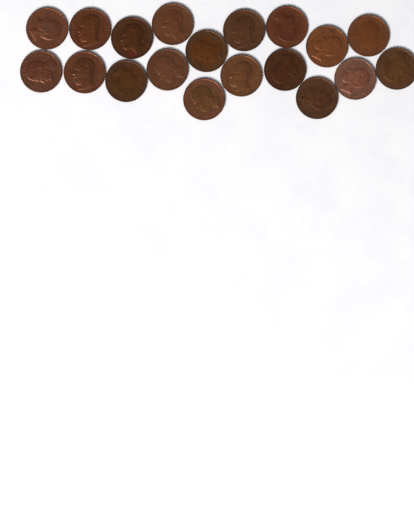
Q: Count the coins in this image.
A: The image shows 19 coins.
